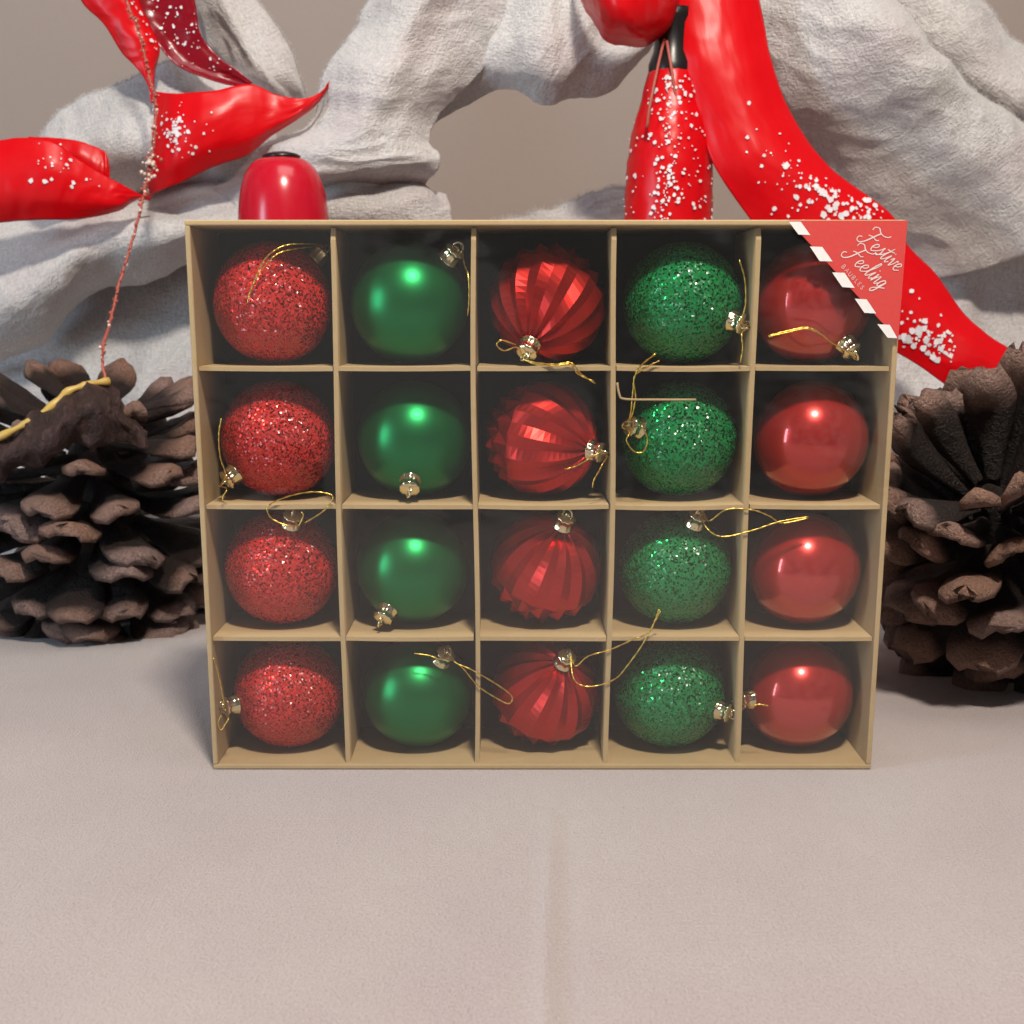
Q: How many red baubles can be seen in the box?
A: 12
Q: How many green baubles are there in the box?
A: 8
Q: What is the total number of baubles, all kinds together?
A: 20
